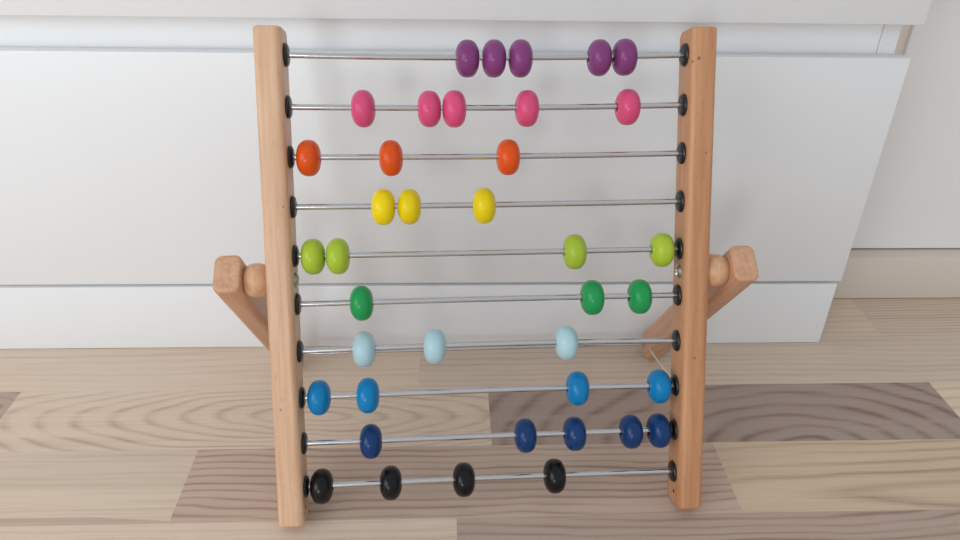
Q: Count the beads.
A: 39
